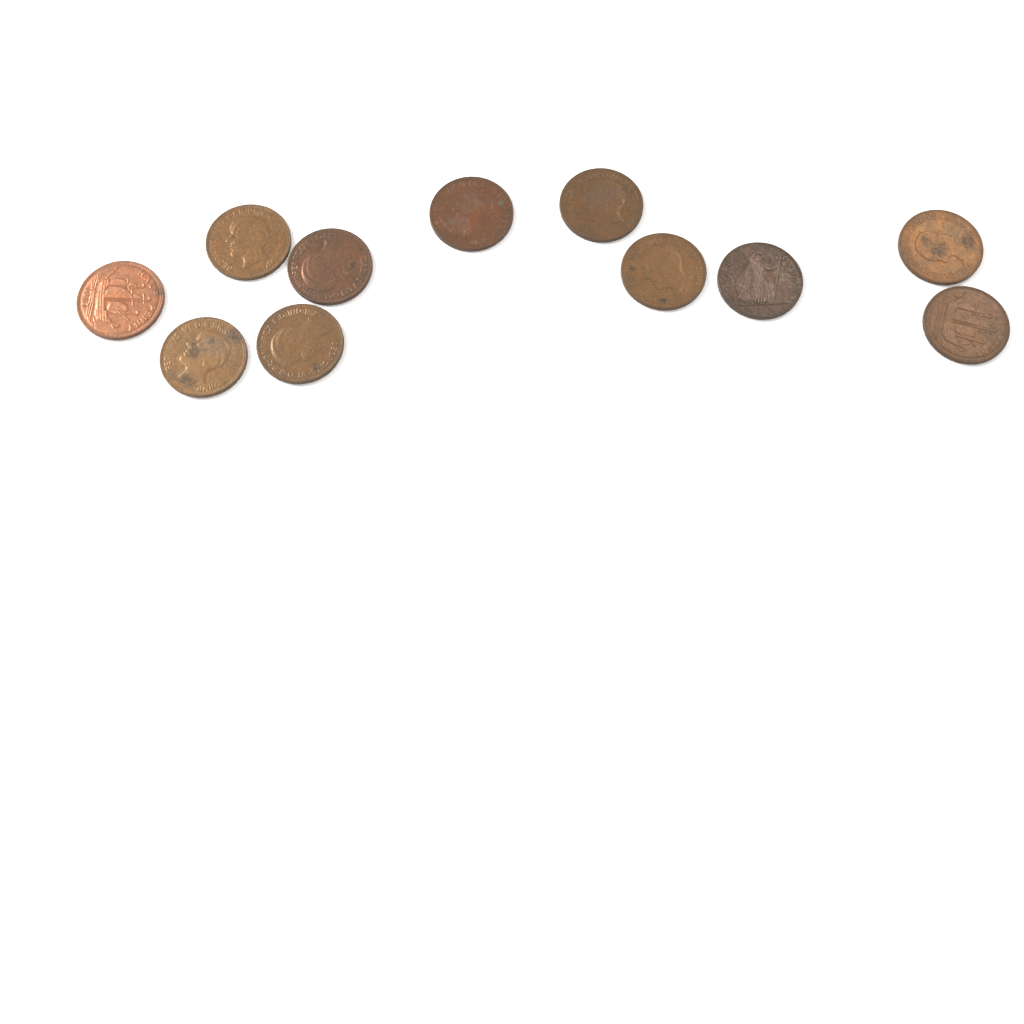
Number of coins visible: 11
